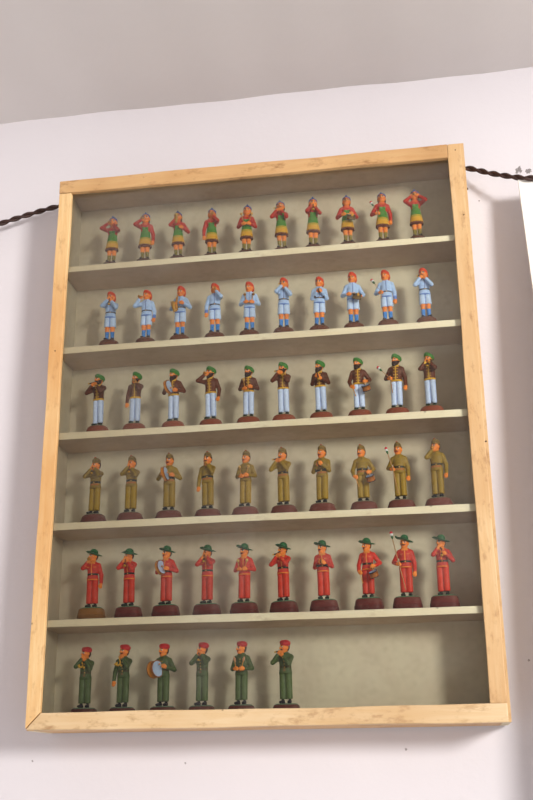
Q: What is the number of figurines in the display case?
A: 56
